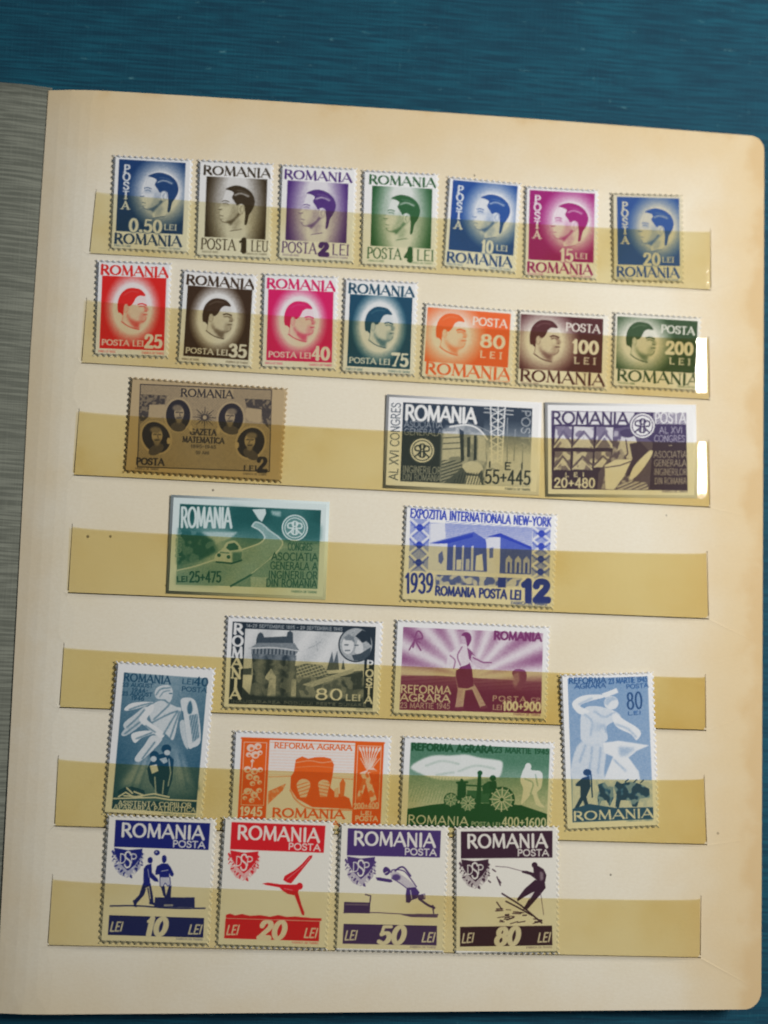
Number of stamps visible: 29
